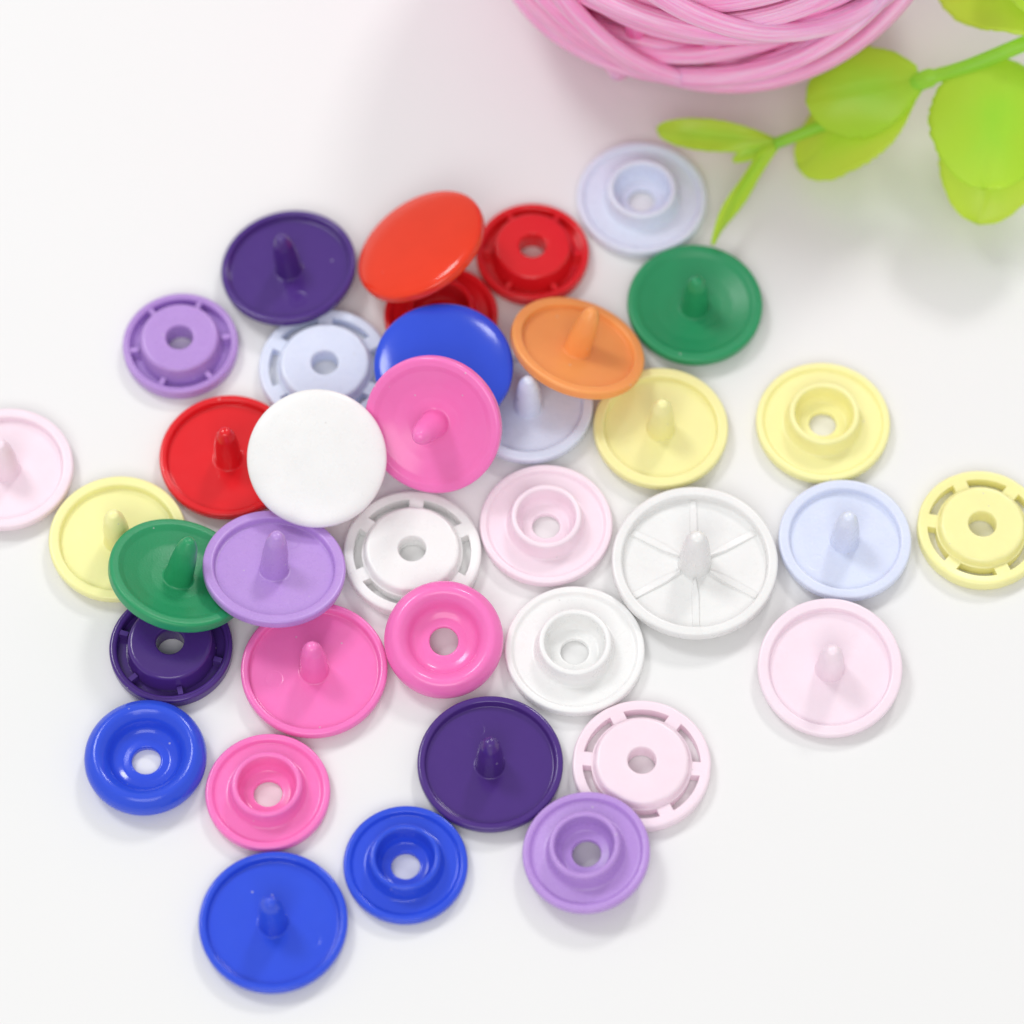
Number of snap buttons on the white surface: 37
